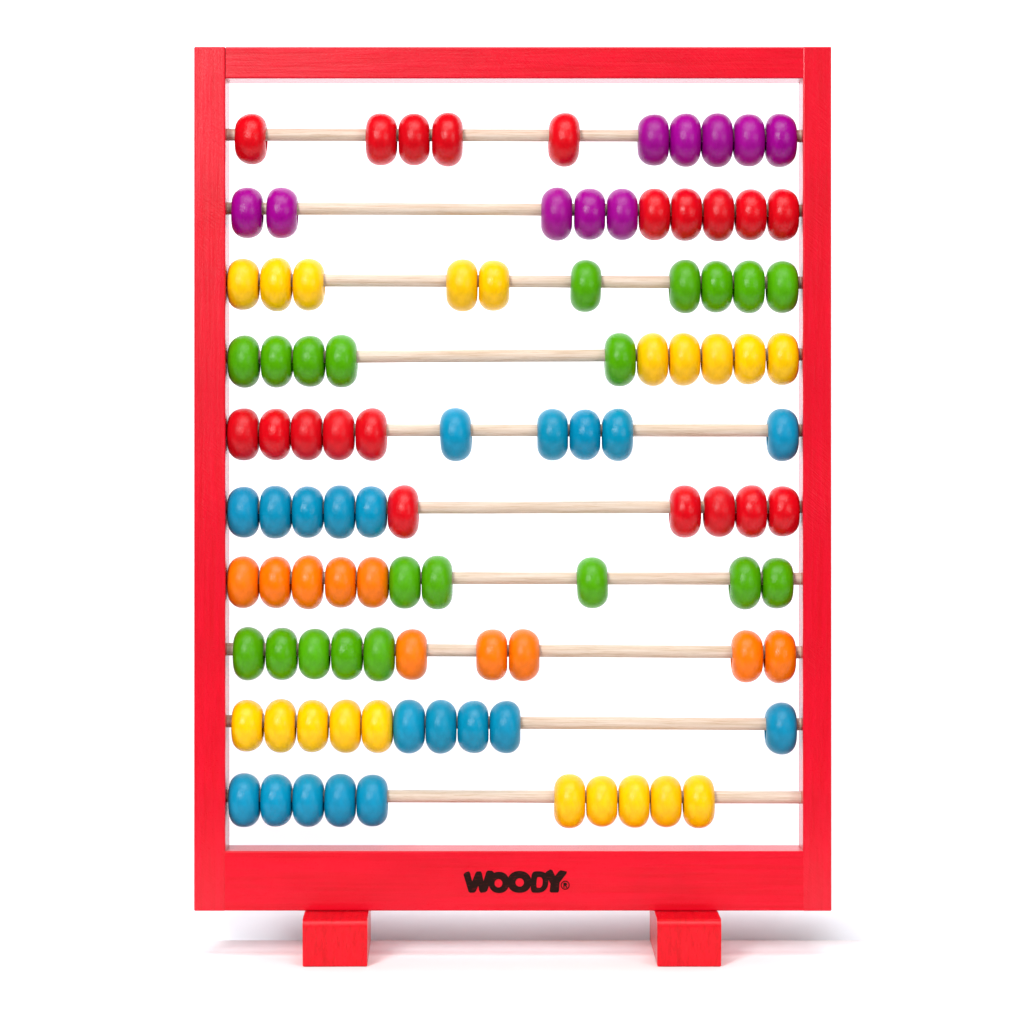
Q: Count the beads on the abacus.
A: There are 100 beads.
